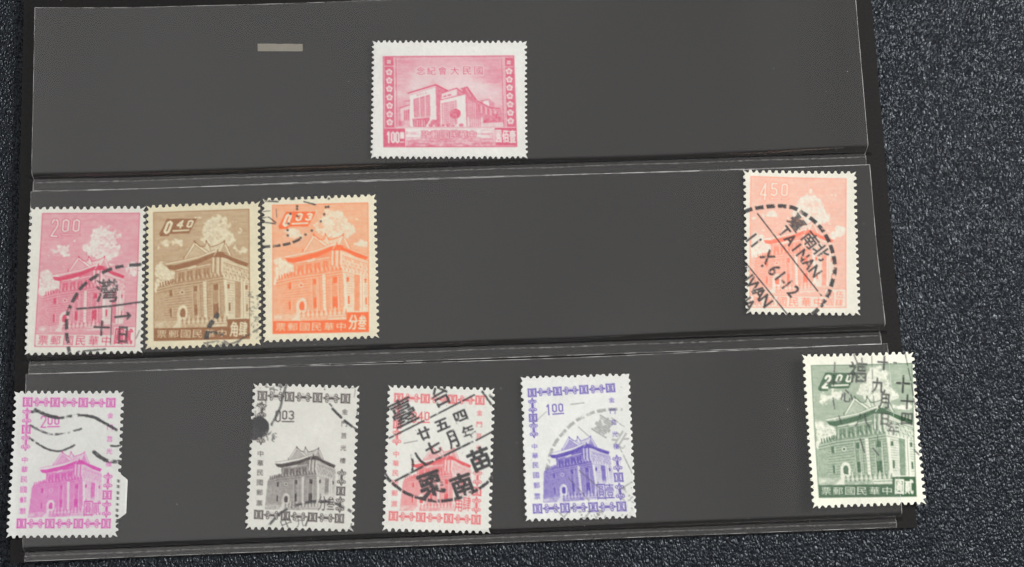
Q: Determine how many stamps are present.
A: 10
